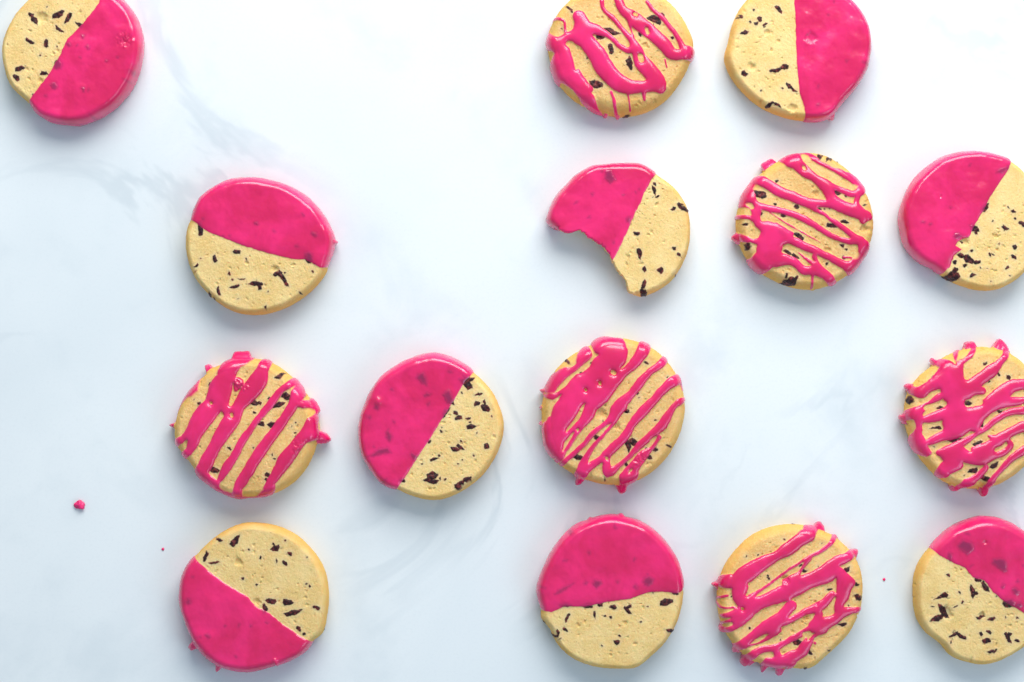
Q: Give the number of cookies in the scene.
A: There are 15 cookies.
